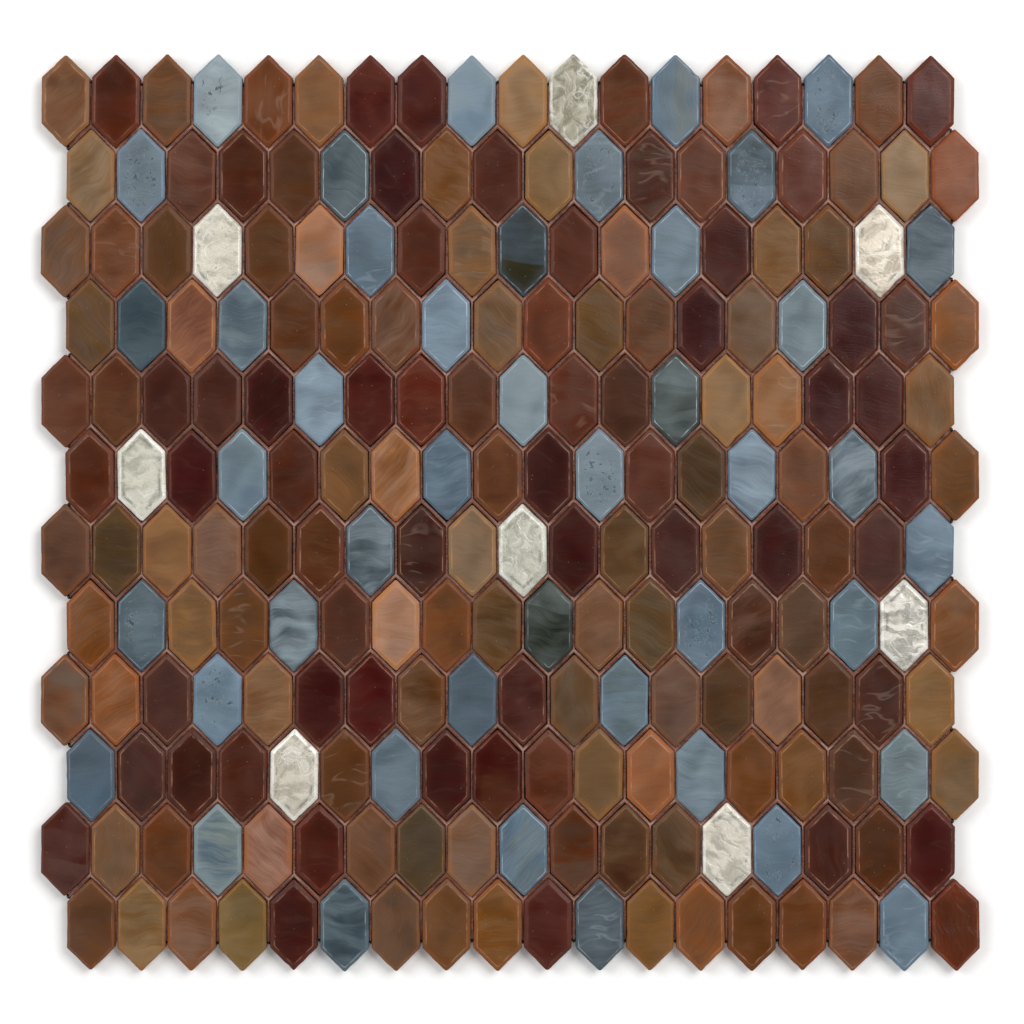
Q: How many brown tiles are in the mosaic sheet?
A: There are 164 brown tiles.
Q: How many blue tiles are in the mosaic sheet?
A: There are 44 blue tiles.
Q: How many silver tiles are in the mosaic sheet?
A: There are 8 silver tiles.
